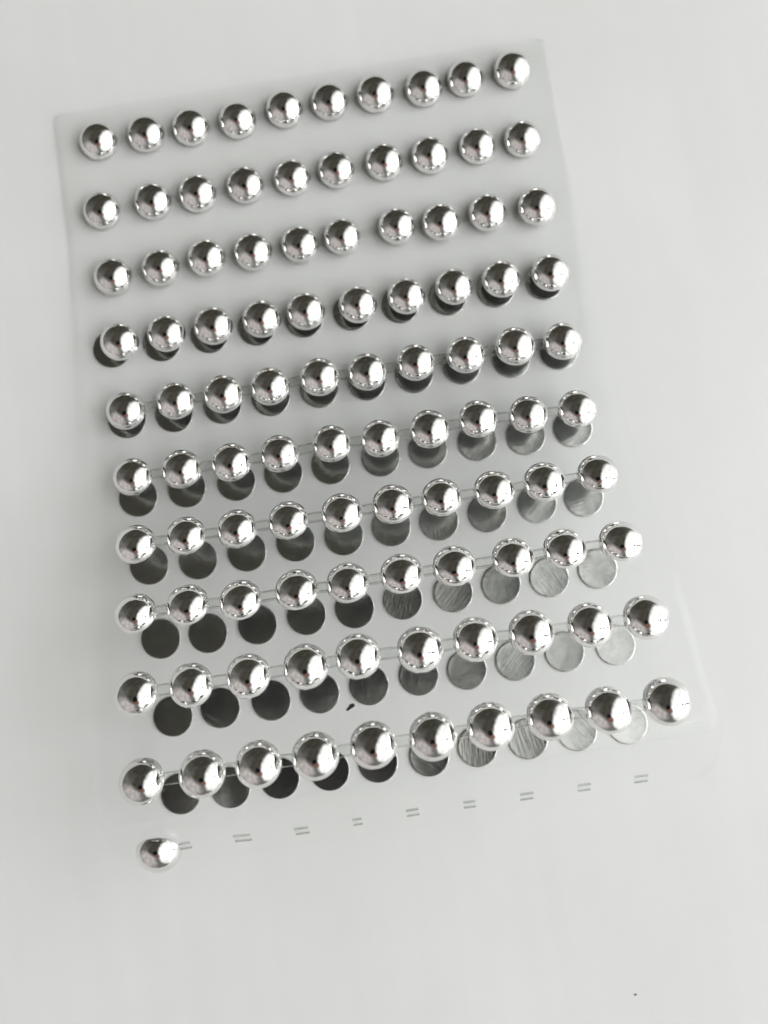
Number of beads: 101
